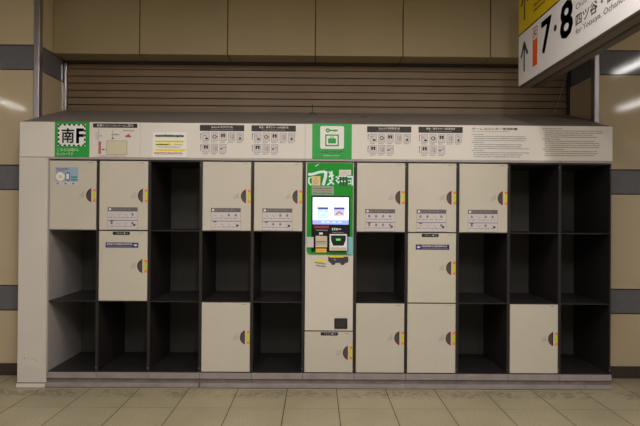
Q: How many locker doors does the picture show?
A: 14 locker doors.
